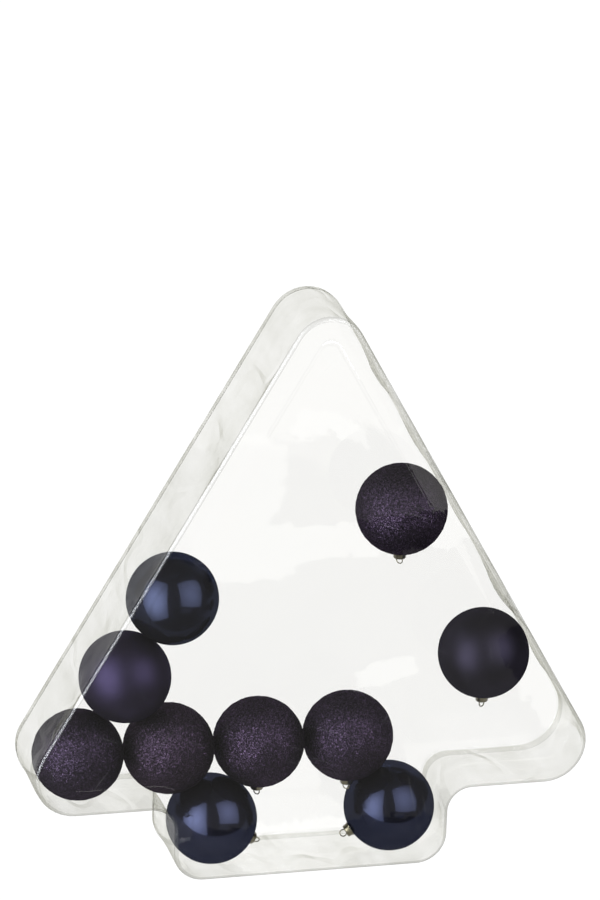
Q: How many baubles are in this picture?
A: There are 10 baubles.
